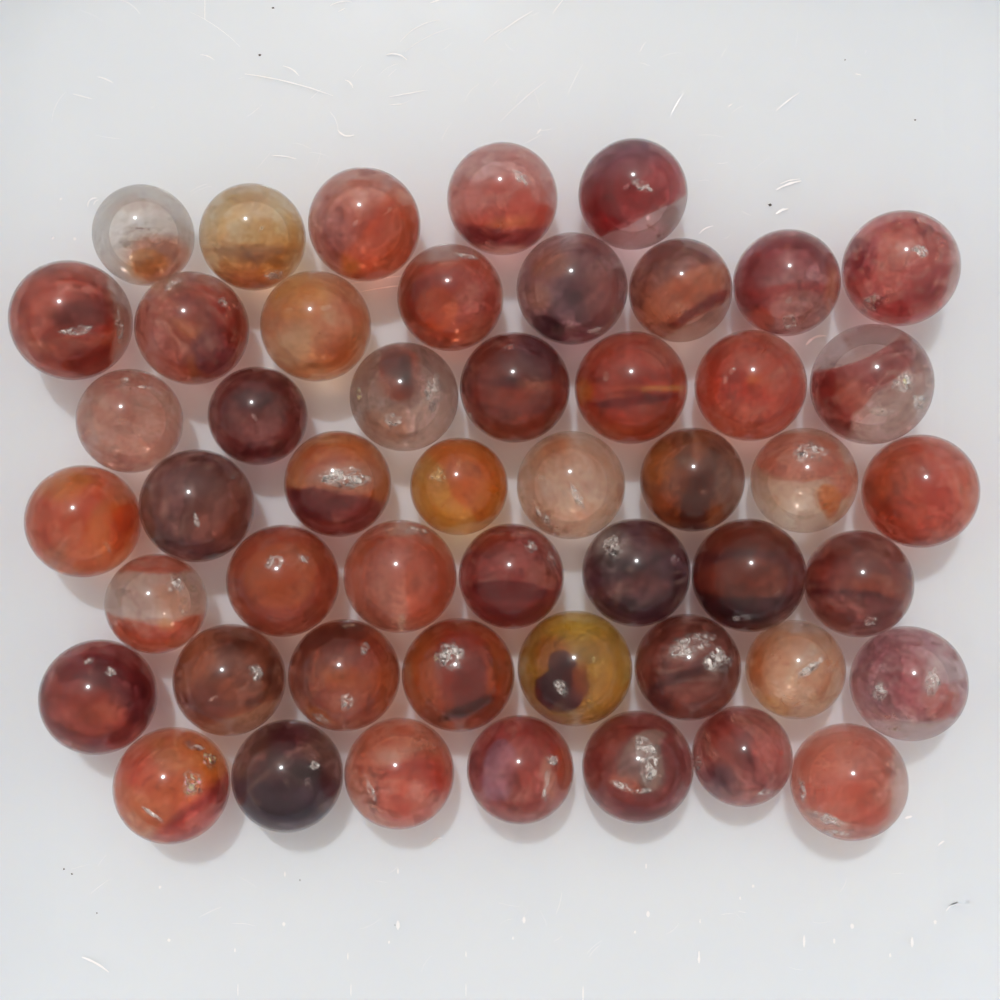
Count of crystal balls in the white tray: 50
